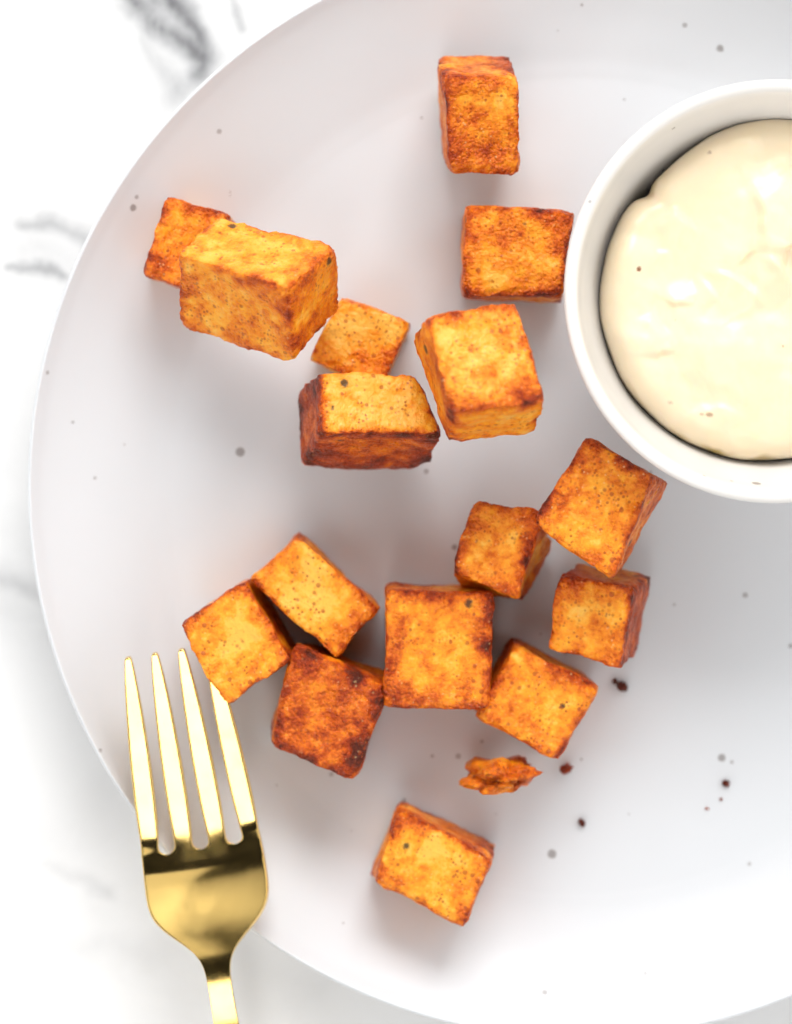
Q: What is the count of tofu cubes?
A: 16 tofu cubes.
